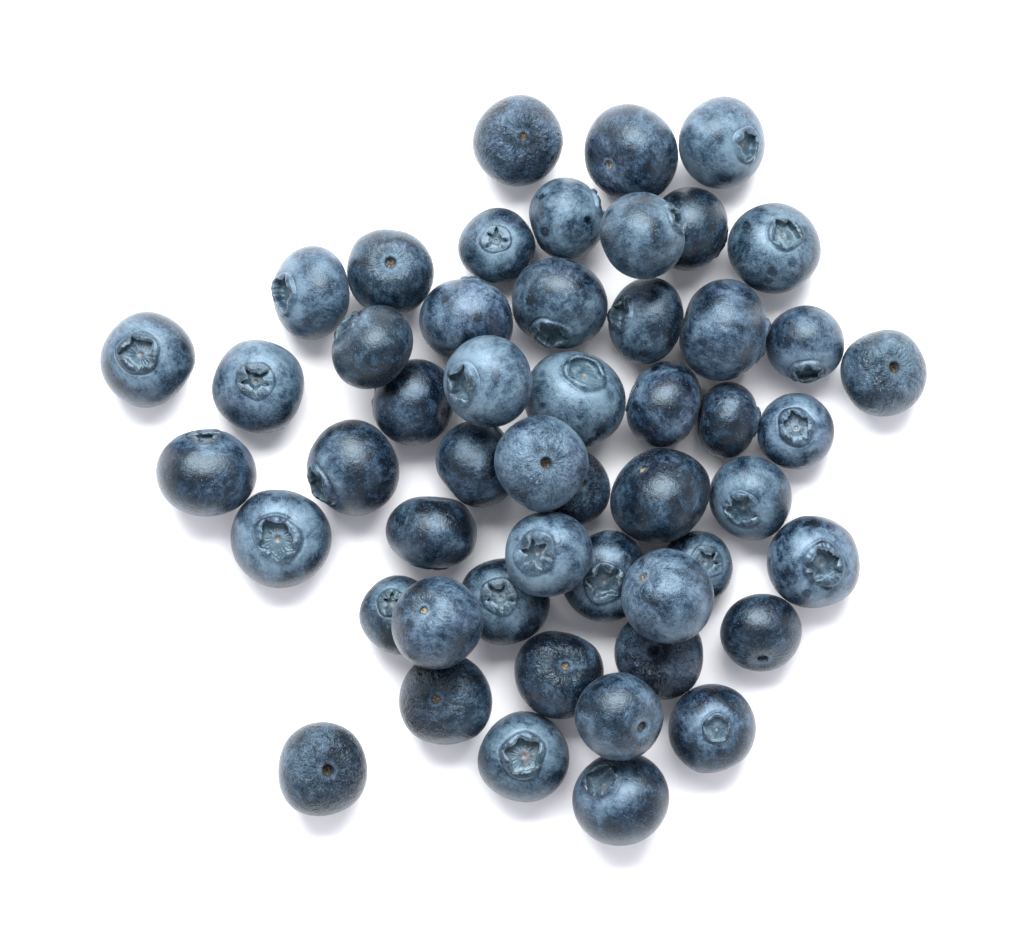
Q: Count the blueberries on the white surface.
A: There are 51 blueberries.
